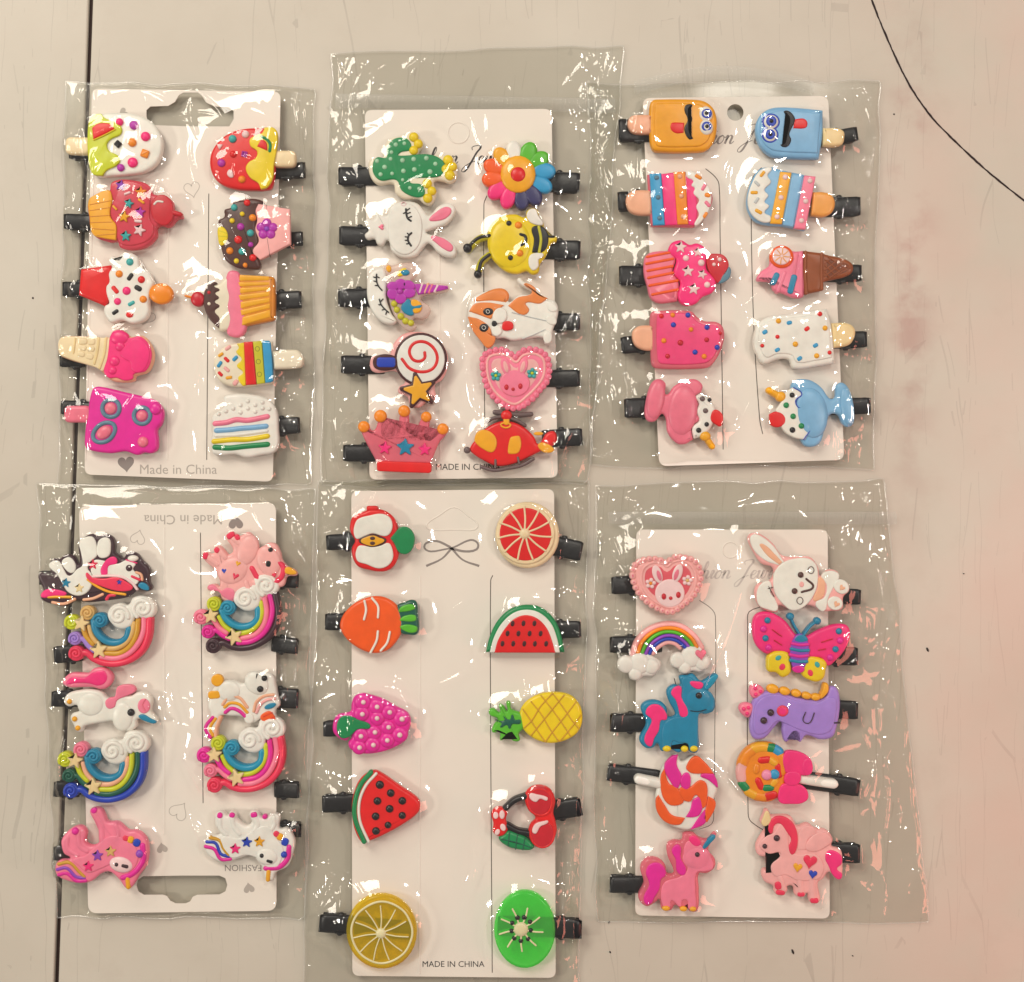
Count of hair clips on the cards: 60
